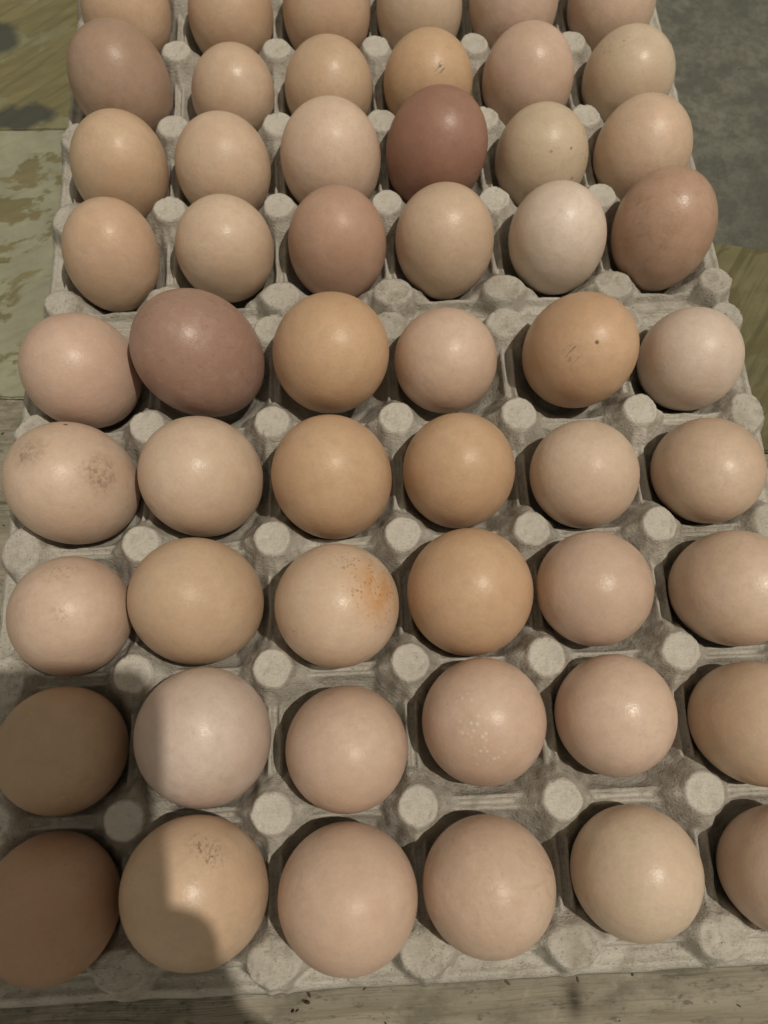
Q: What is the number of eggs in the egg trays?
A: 54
